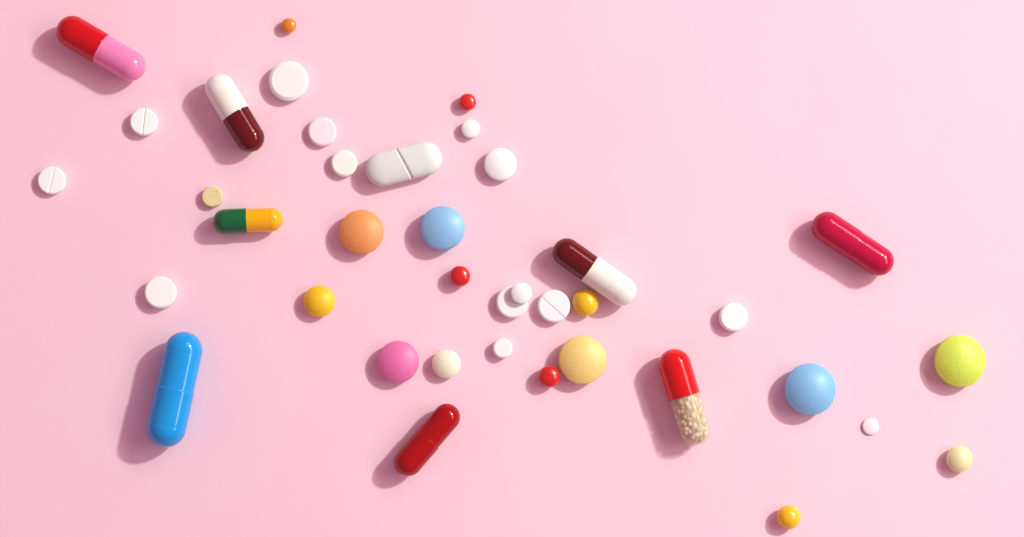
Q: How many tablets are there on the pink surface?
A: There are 31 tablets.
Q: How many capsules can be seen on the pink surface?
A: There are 8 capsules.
